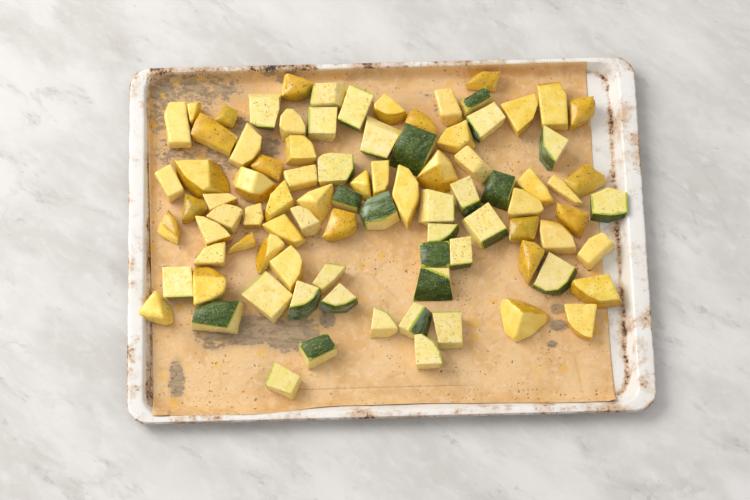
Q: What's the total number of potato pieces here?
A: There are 55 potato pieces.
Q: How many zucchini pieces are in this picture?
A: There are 34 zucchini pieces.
